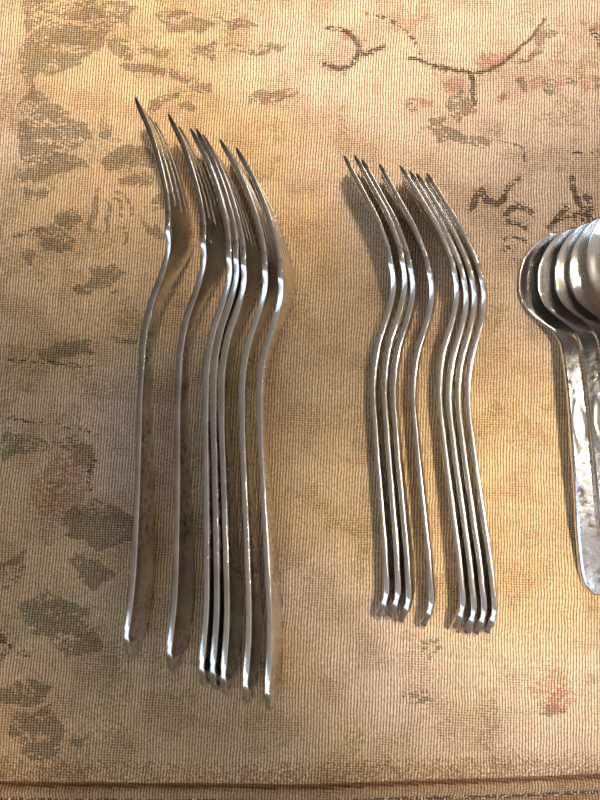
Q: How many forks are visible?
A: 15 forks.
